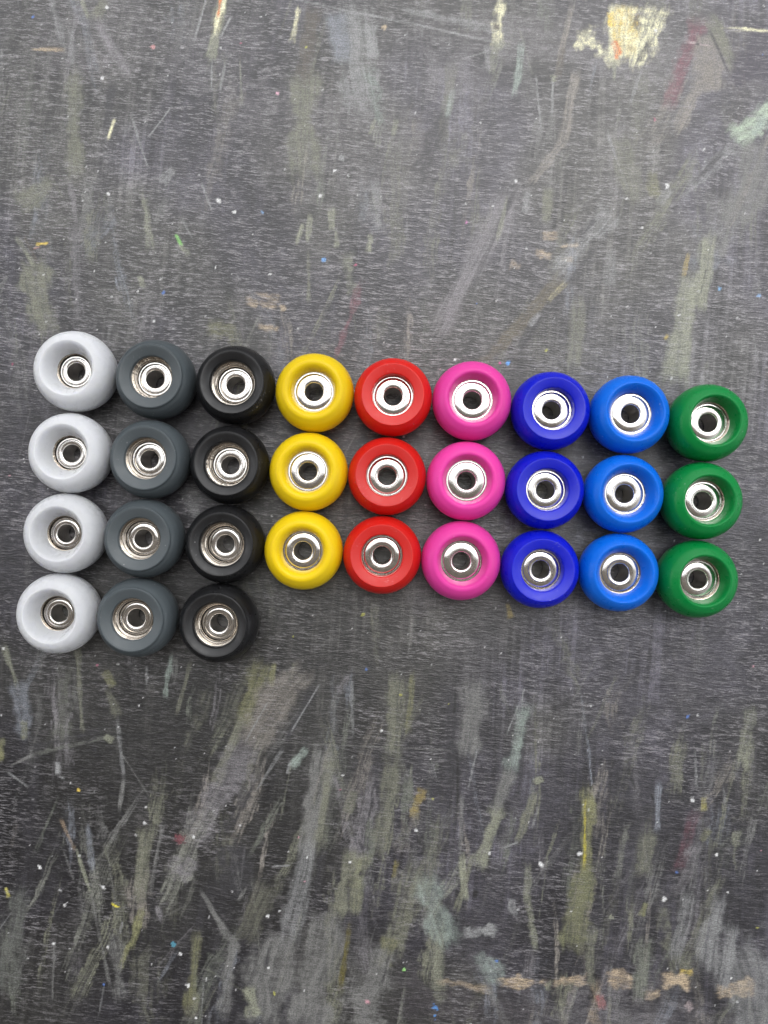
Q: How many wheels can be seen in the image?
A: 30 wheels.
